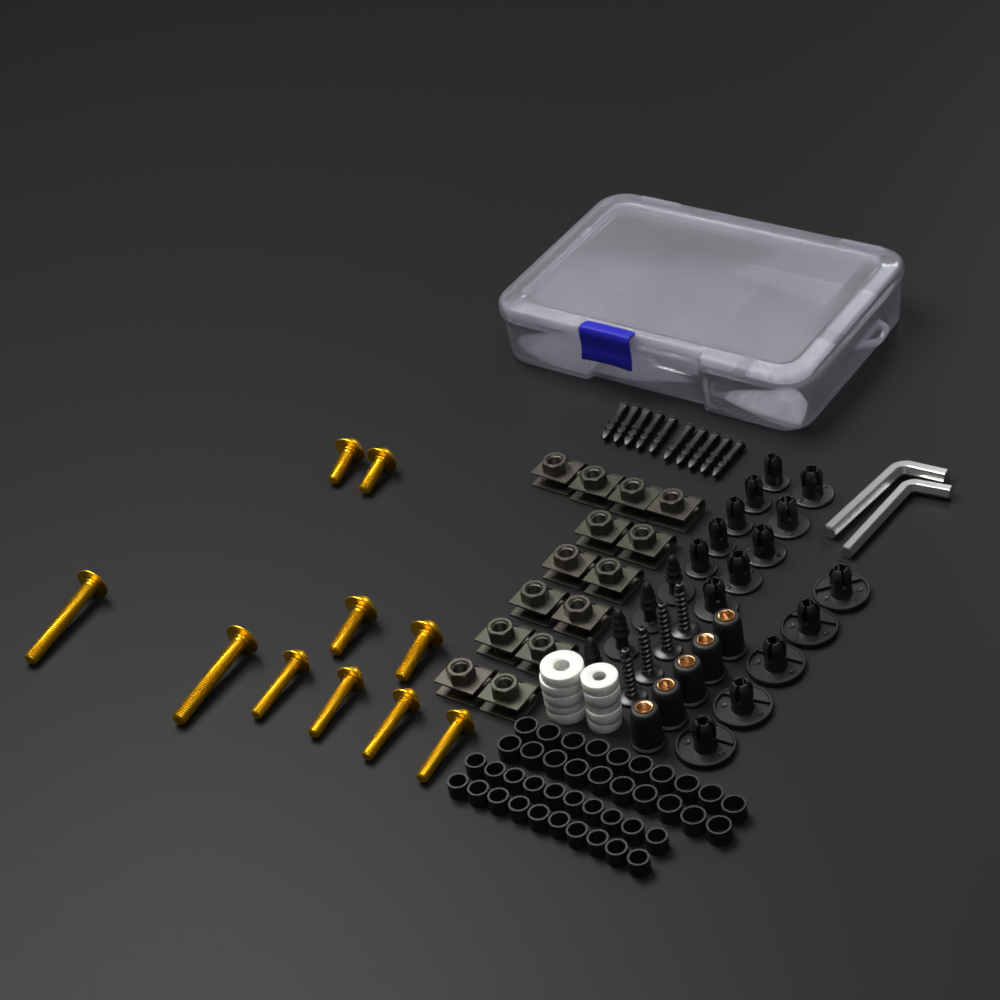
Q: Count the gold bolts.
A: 10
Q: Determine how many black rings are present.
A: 40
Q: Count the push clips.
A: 15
